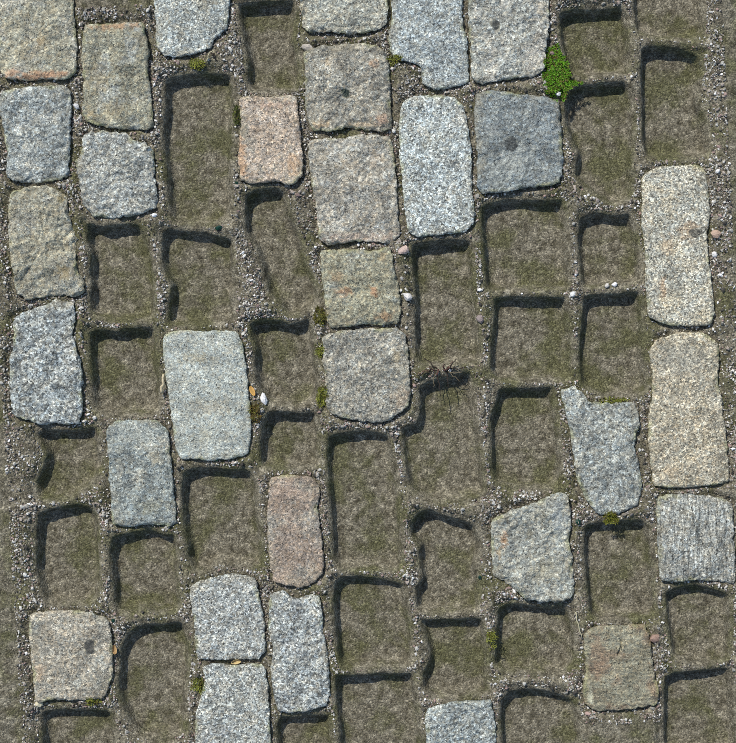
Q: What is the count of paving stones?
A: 31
